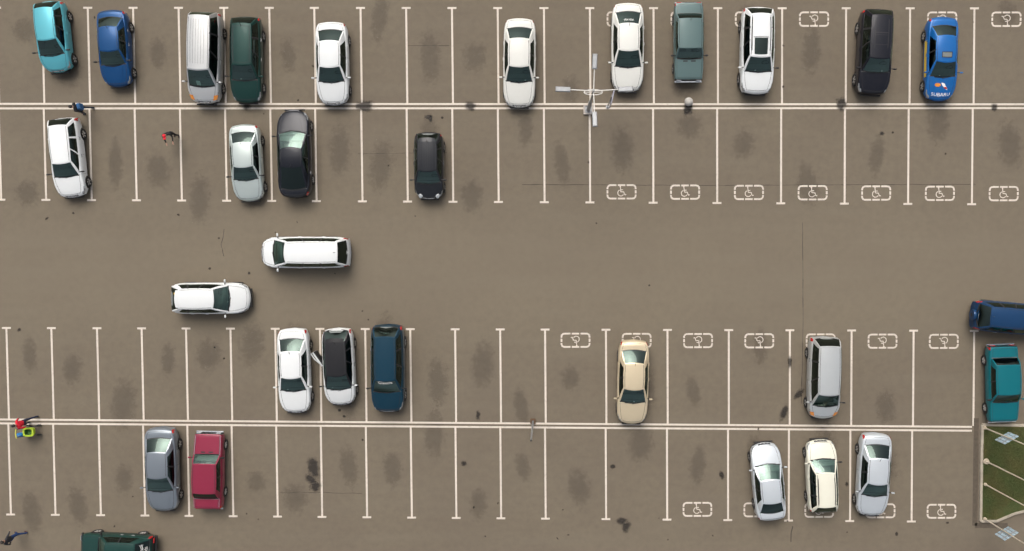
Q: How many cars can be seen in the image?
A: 30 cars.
